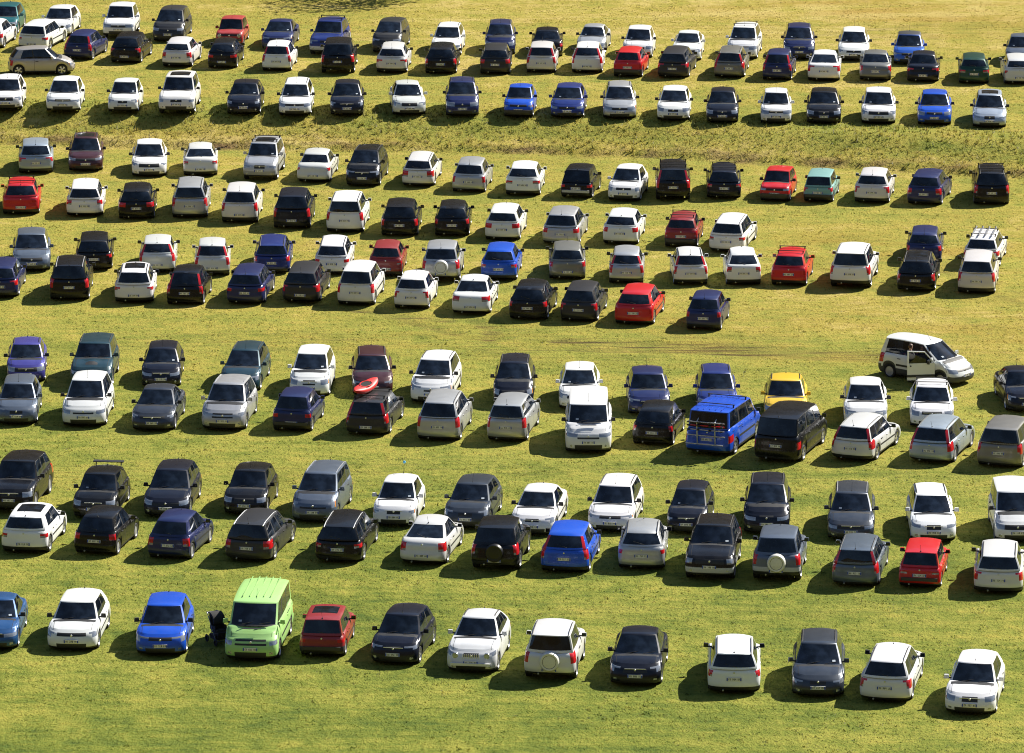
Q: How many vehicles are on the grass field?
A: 198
